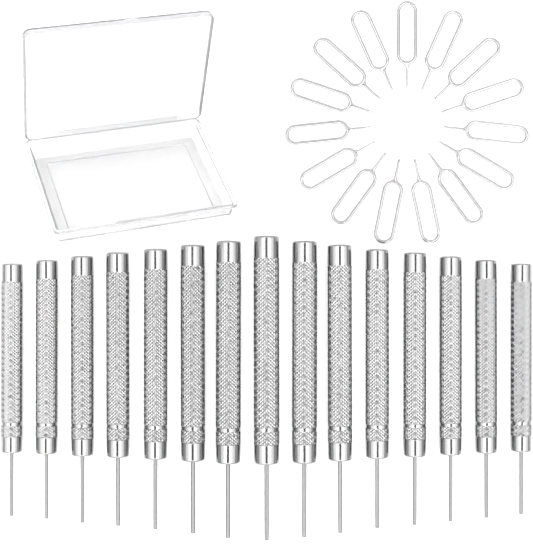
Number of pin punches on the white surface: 15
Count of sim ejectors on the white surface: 15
